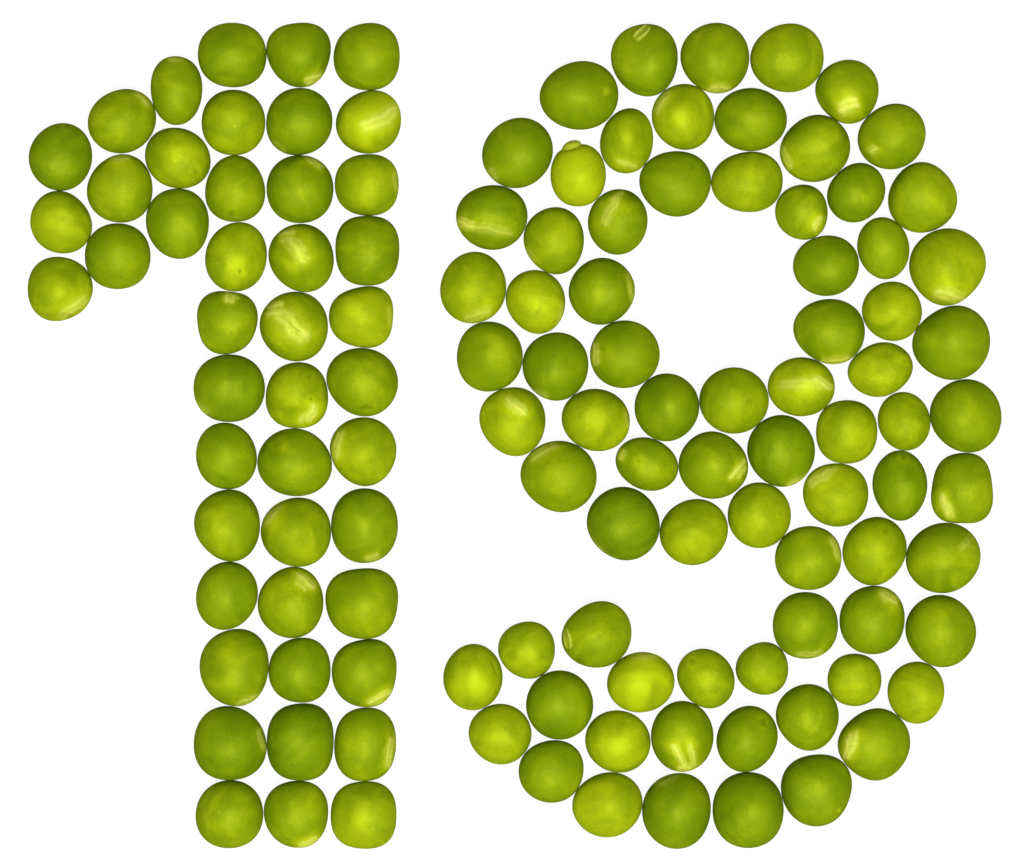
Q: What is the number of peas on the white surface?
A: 122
